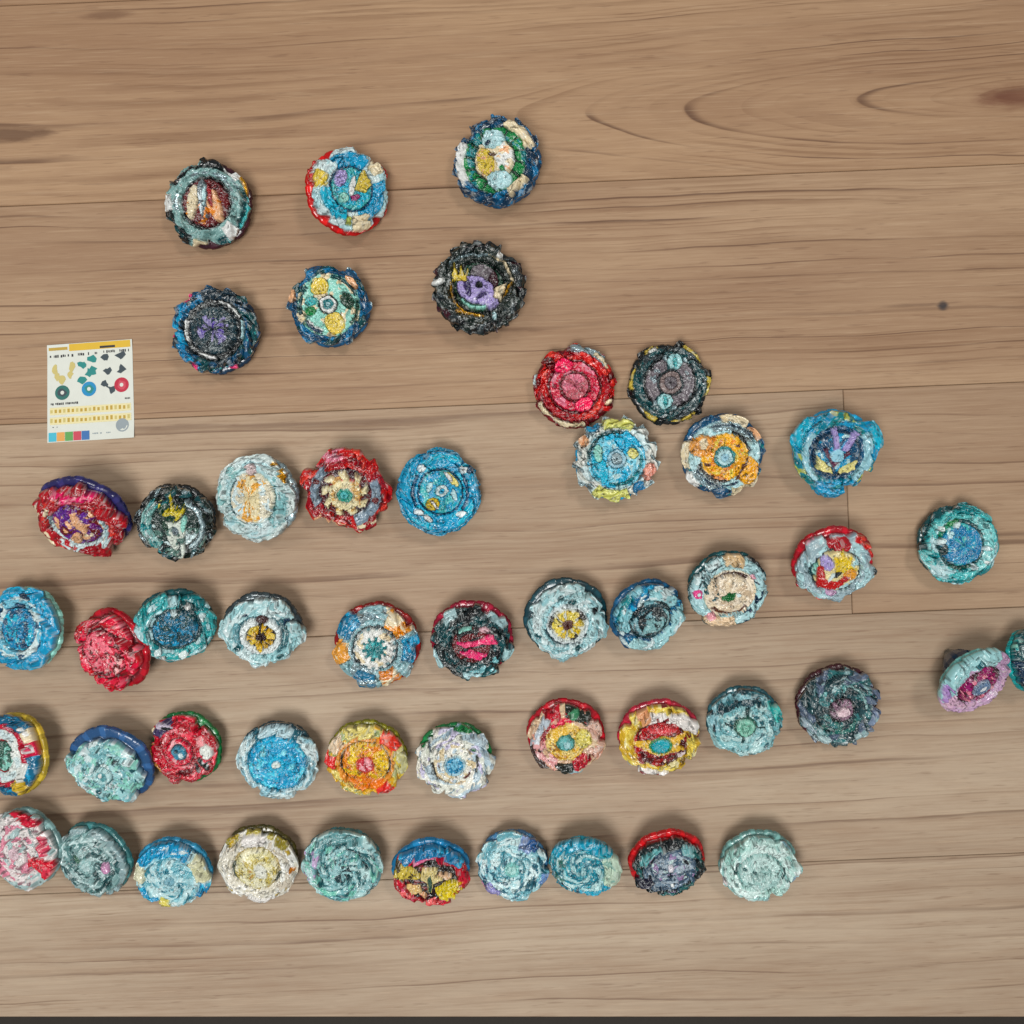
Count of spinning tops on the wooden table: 49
